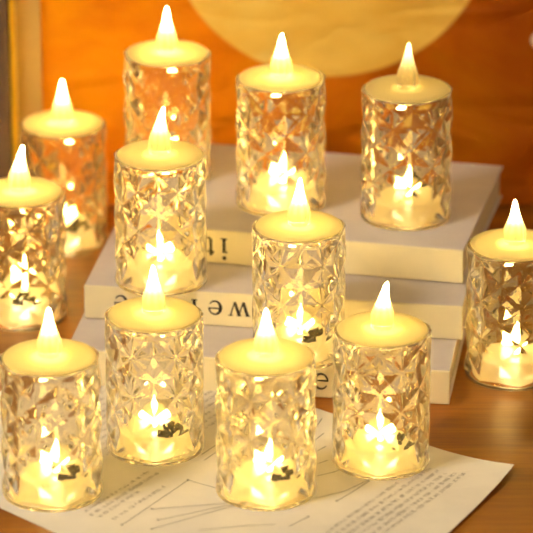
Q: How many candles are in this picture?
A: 12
